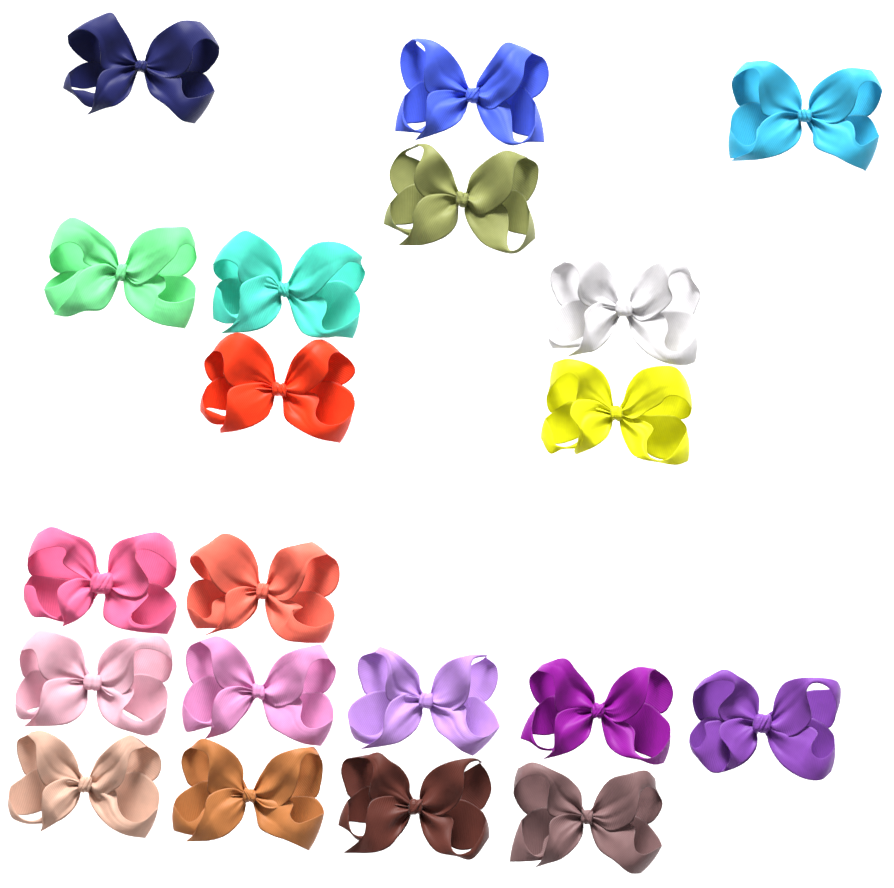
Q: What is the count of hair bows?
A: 20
